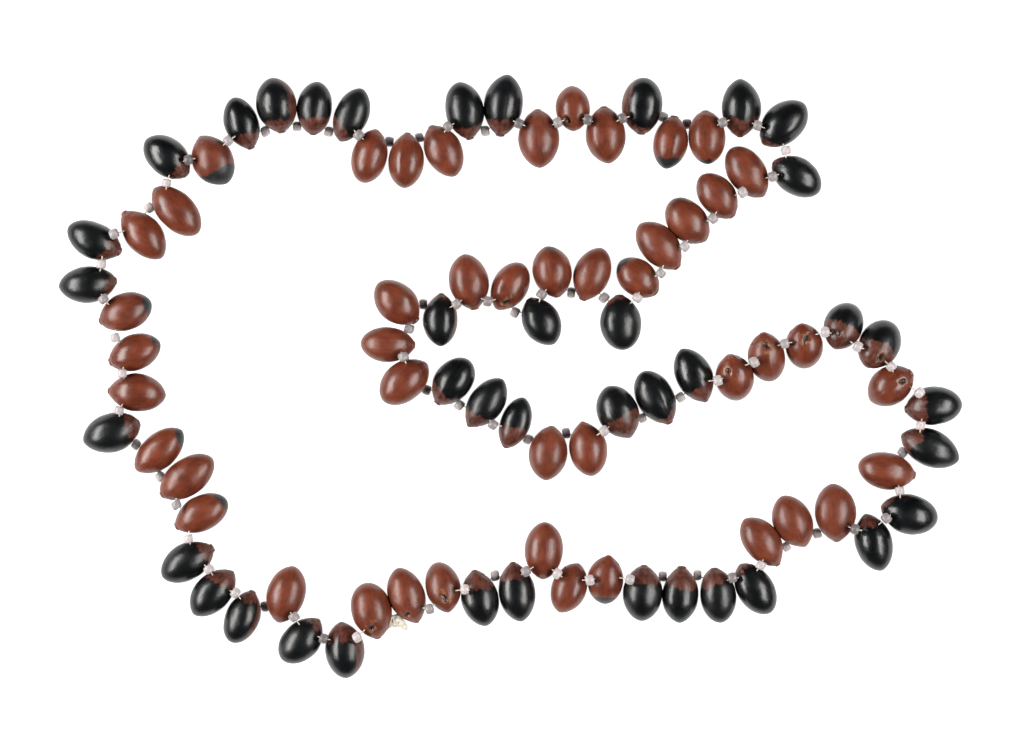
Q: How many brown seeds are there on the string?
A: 46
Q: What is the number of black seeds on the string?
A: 40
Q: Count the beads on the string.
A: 85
